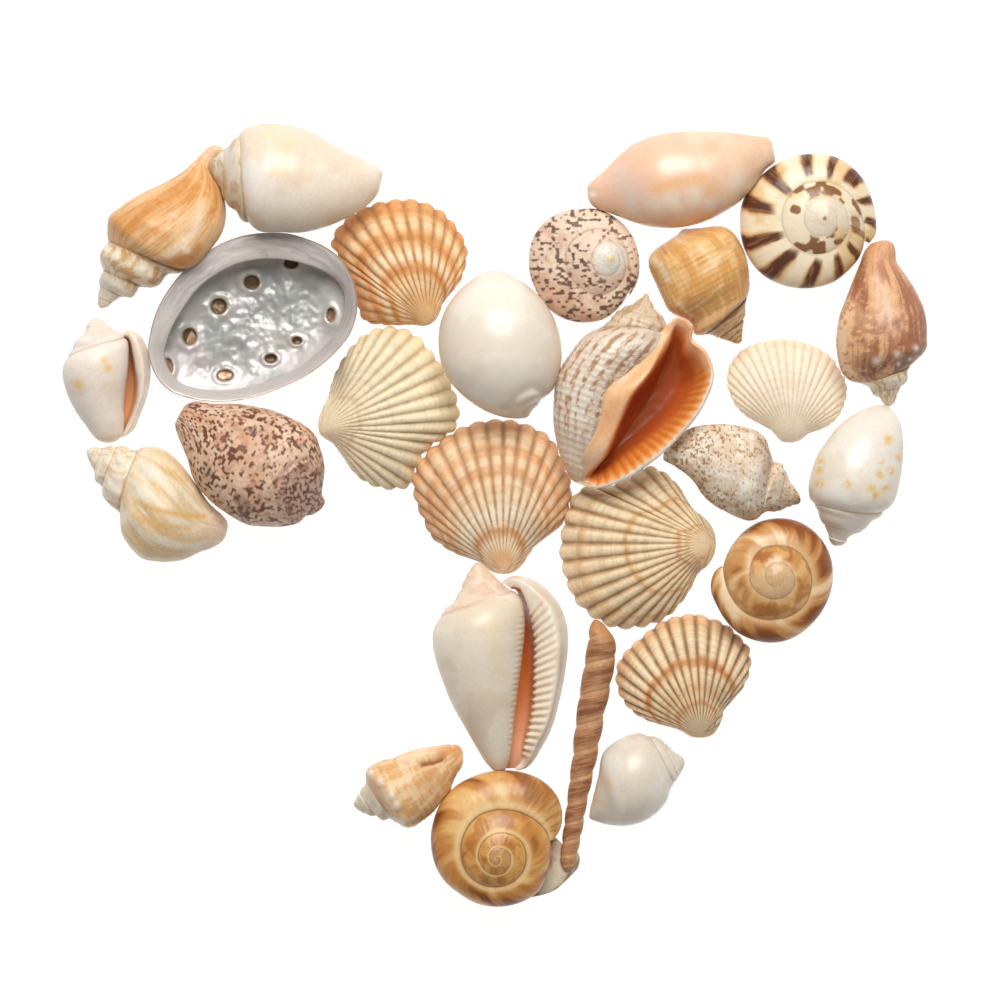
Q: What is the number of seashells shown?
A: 27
